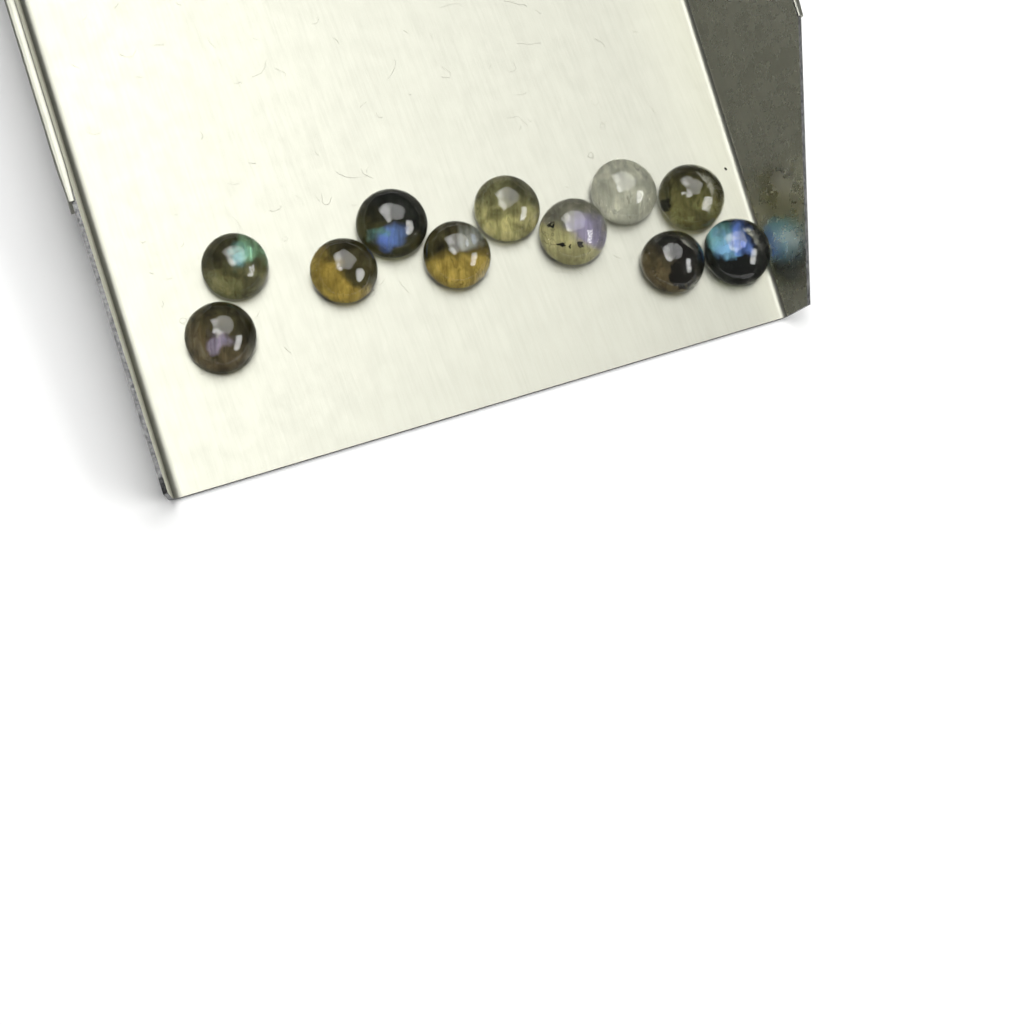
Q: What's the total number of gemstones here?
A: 11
